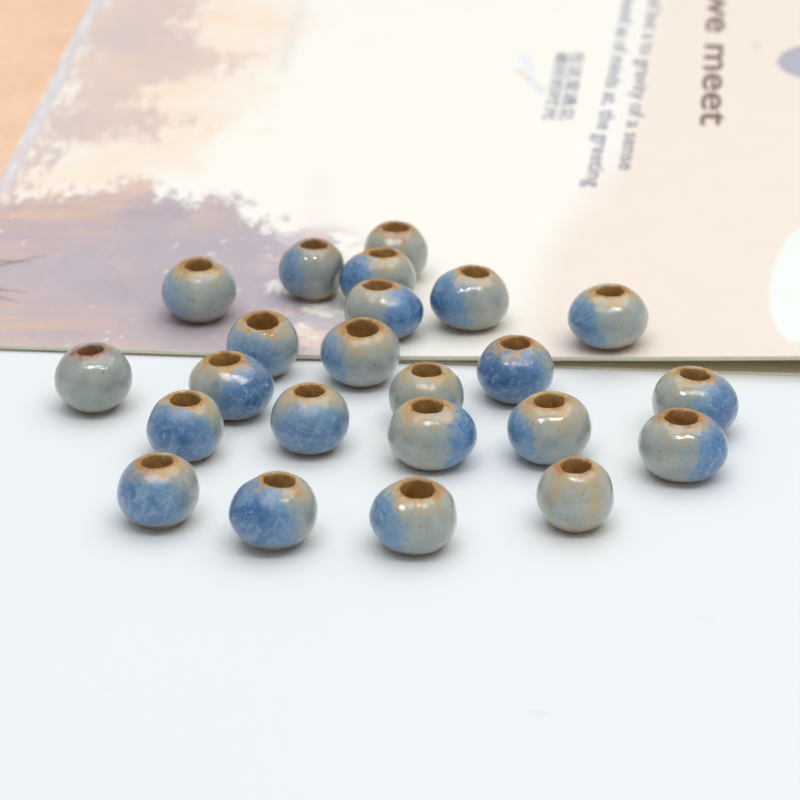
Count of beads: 23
